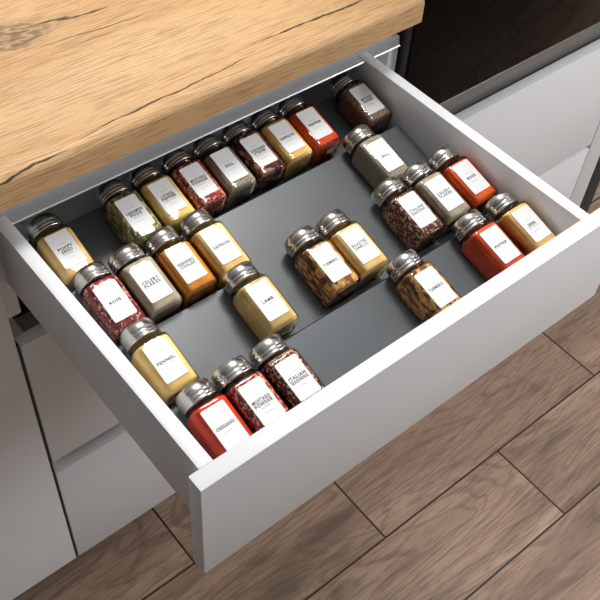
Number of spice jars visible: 27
